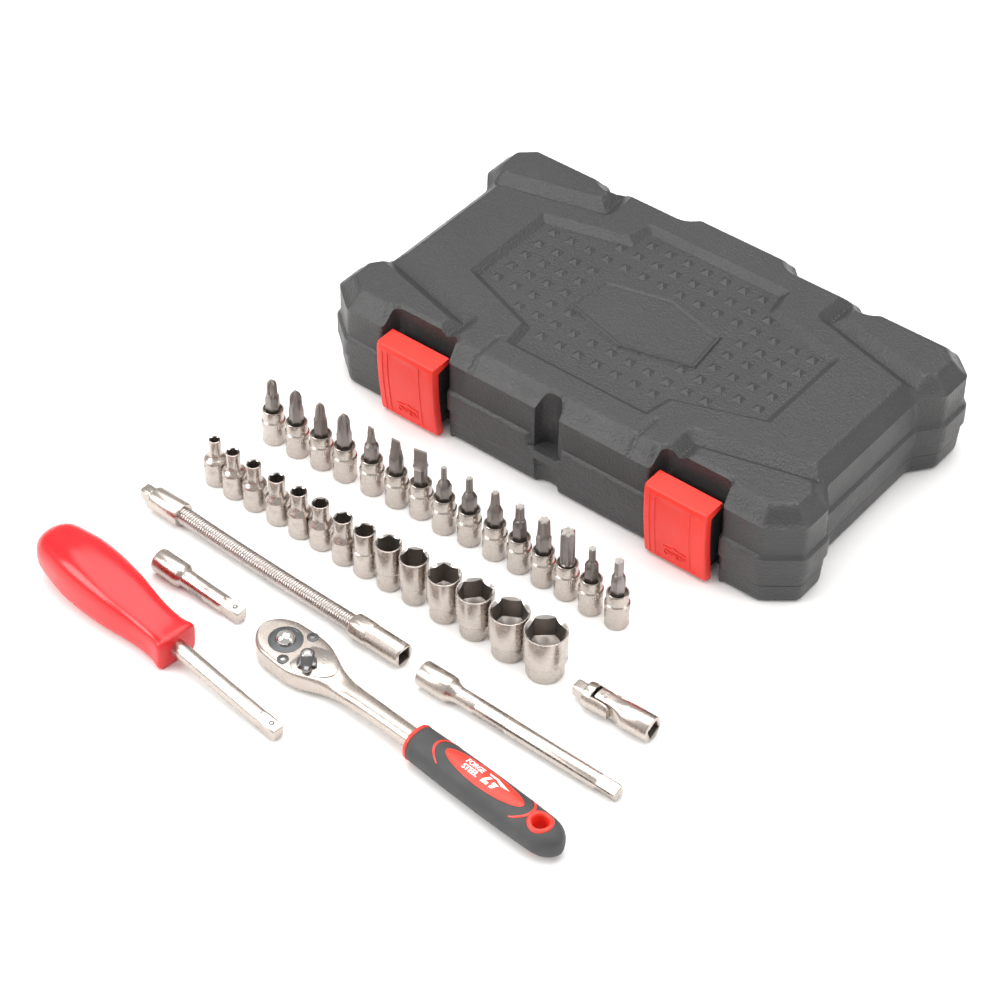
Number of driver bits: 15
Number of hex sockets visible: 14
